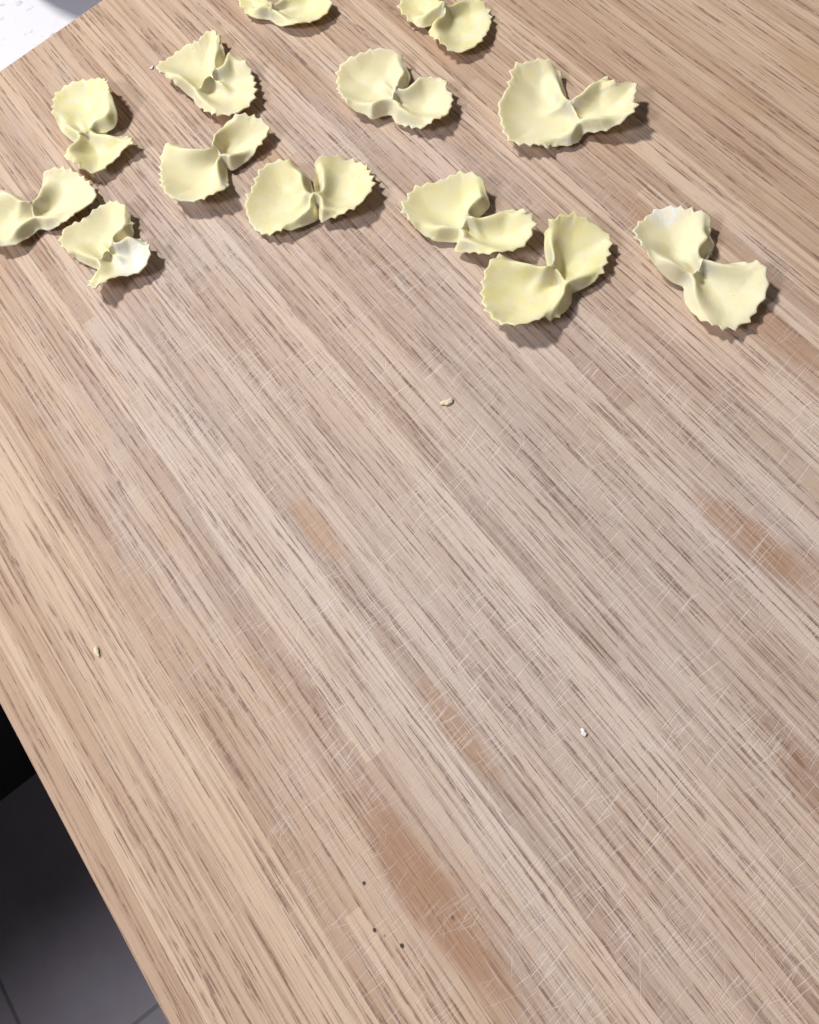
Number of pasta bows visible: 13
